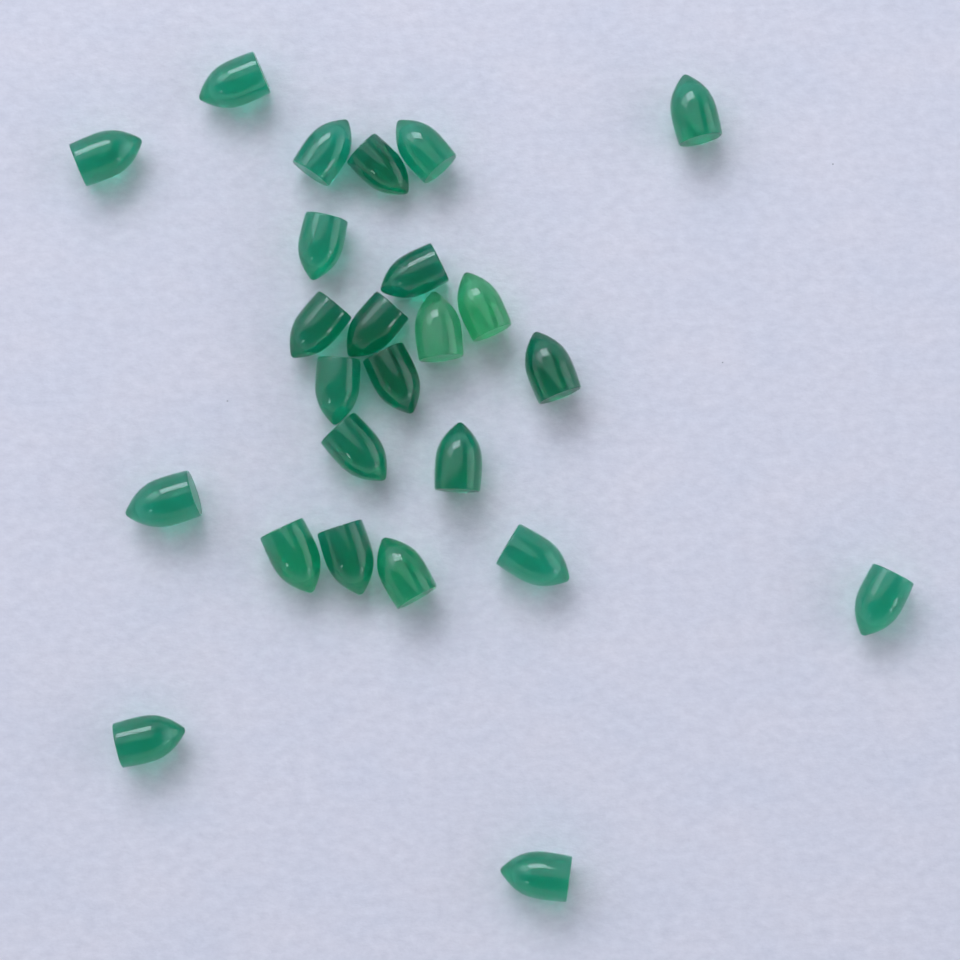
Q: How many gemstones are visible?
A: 25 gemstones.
